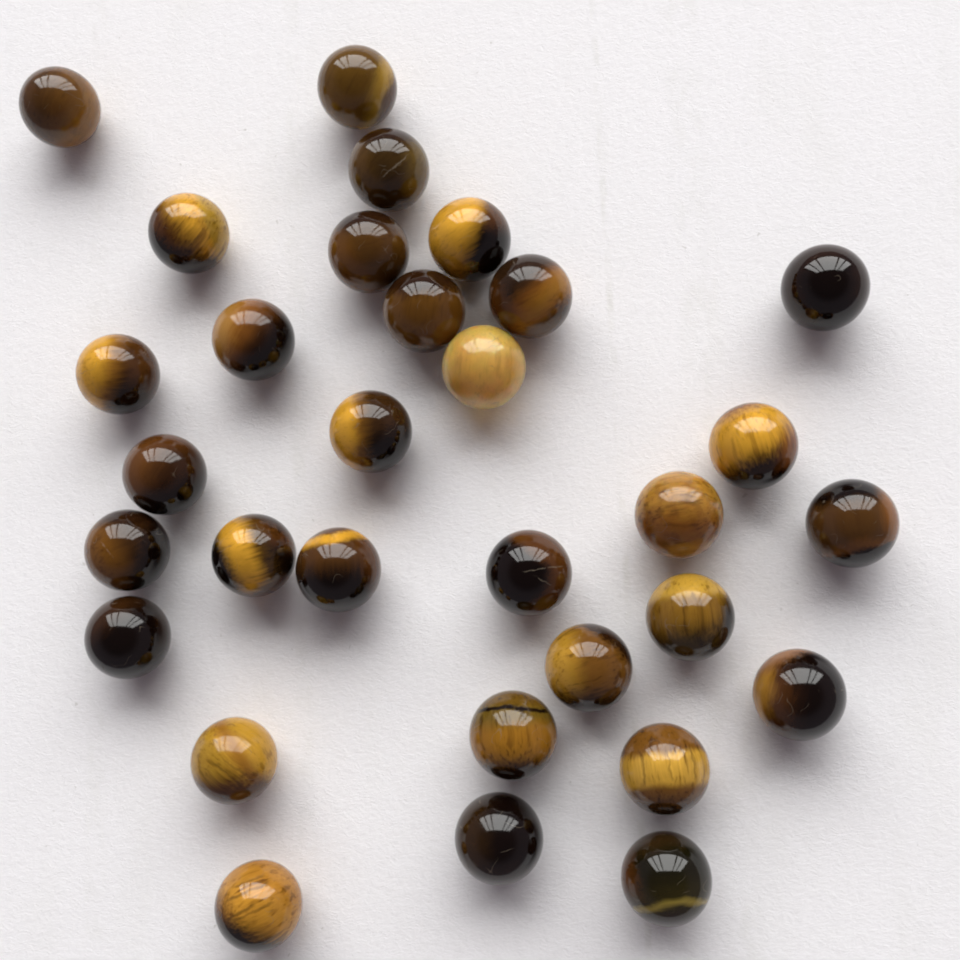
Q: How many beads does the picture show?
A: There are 31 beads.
